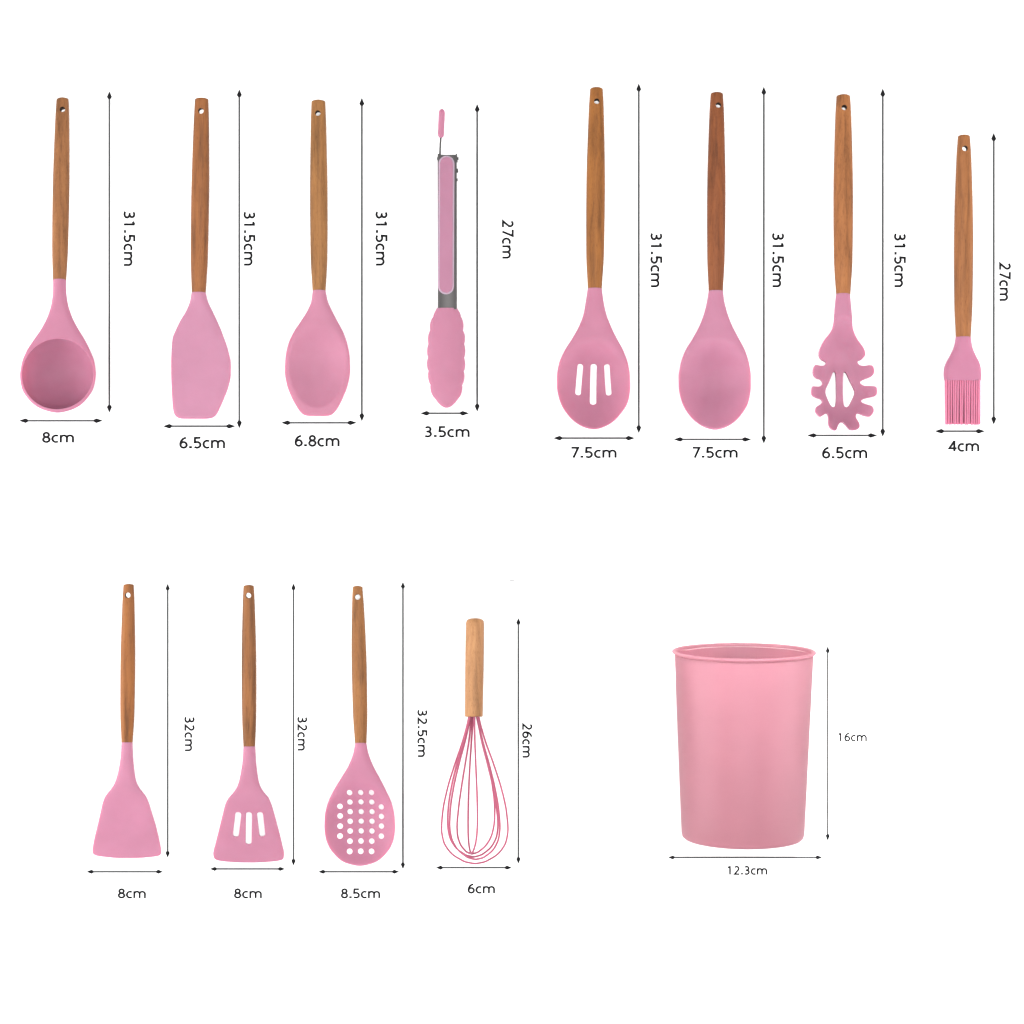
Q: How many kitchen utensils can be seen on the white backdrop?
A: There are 12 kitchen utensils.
